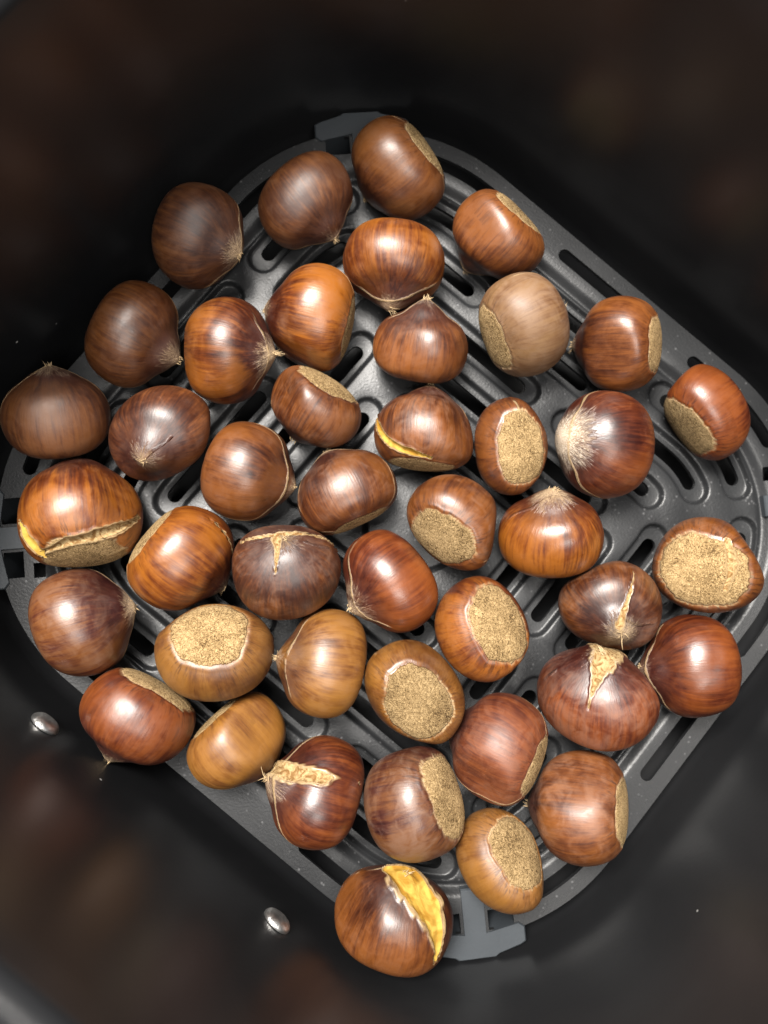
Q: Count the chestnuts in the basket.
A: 43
